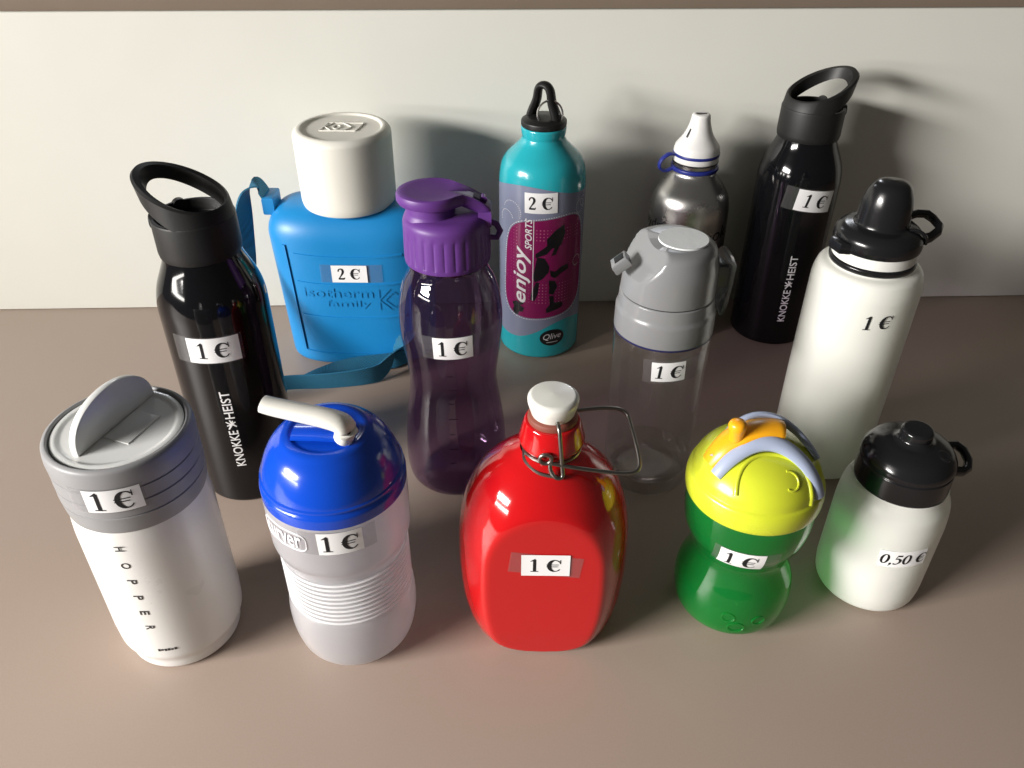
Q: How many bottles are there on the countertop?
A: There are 13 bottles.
